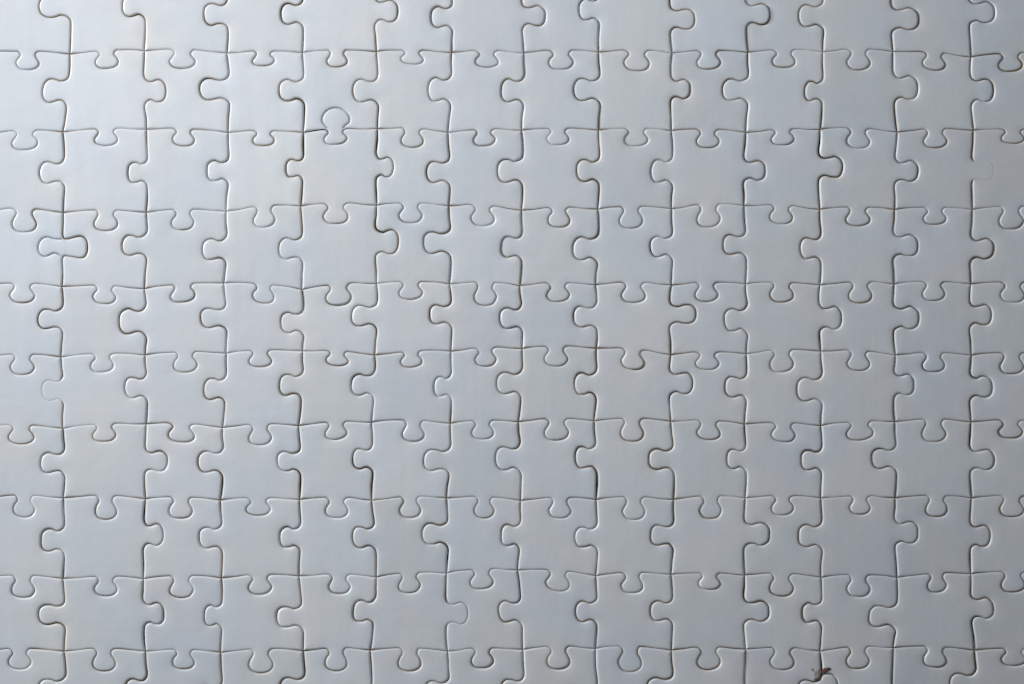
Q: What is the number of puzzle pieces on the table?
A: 140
